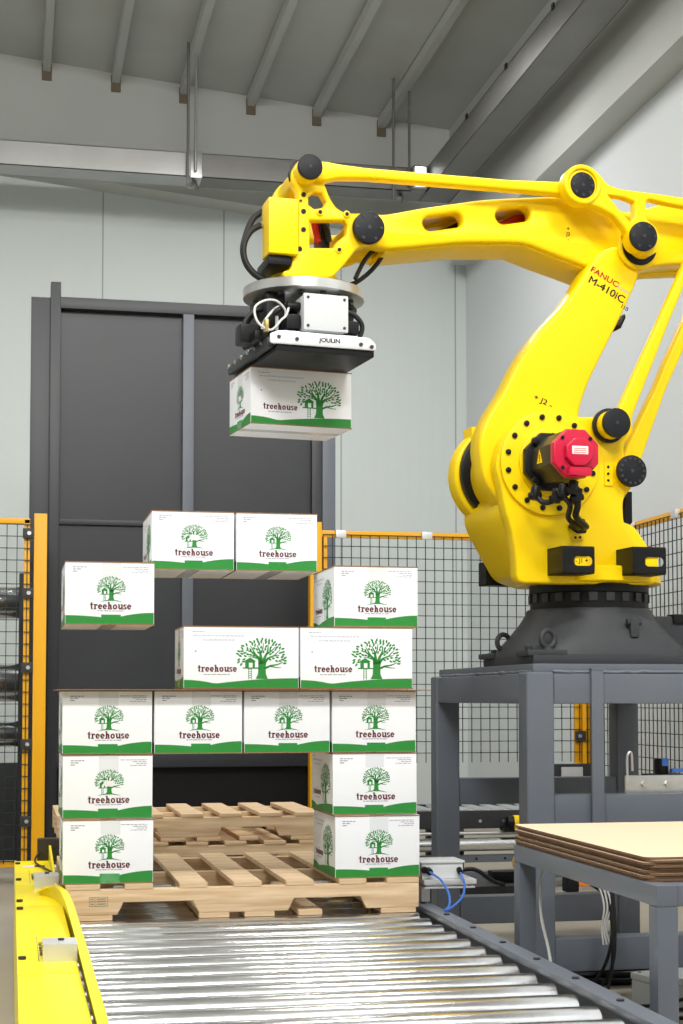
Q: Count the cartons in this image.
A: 15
